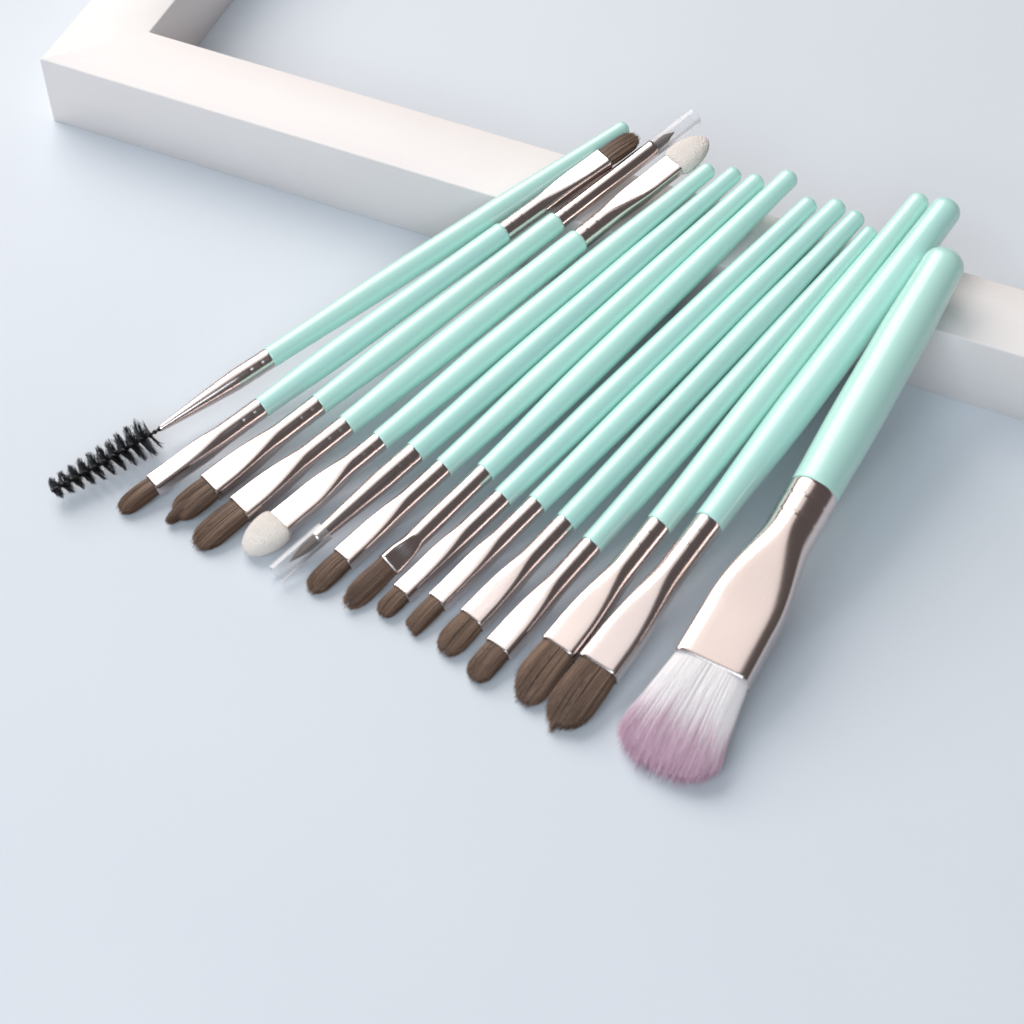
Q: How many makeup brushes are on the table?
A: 15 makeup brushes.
